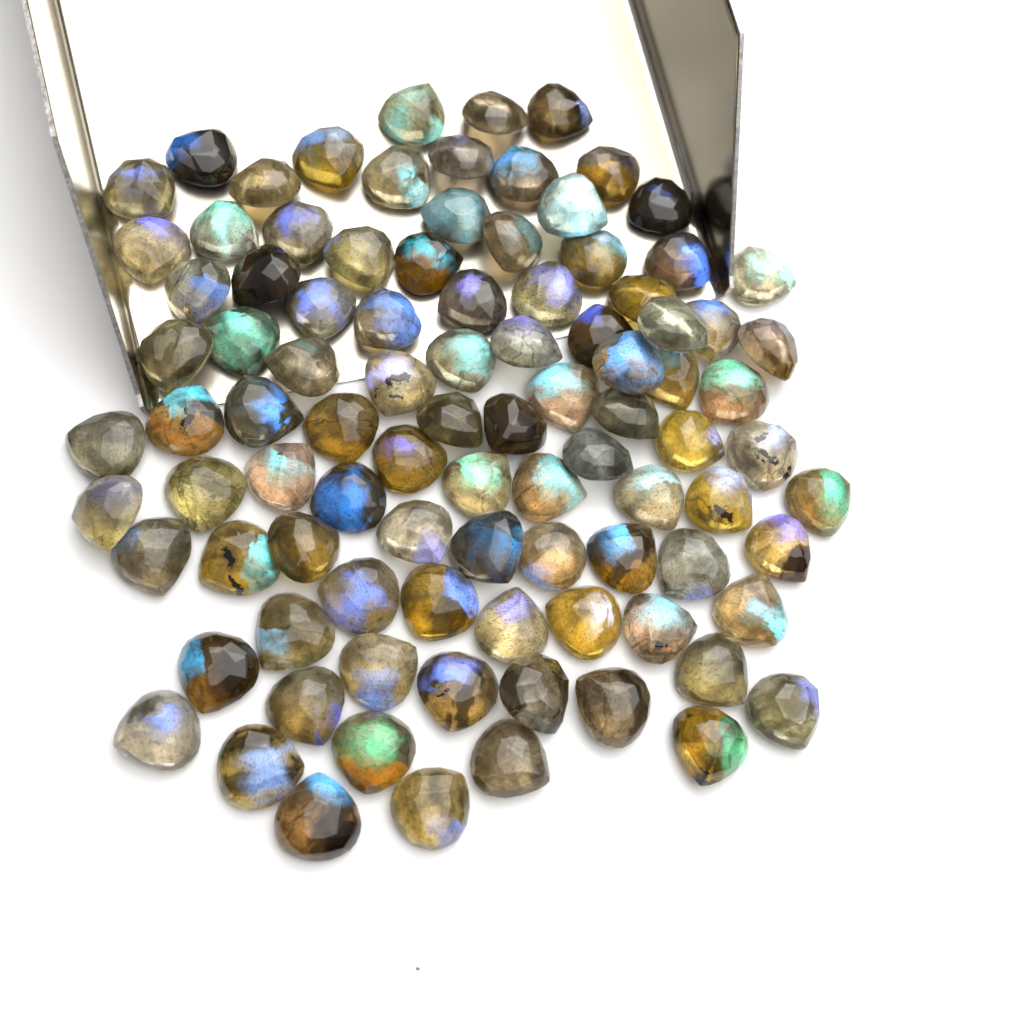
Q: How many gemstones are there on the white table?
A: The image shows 95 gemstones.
